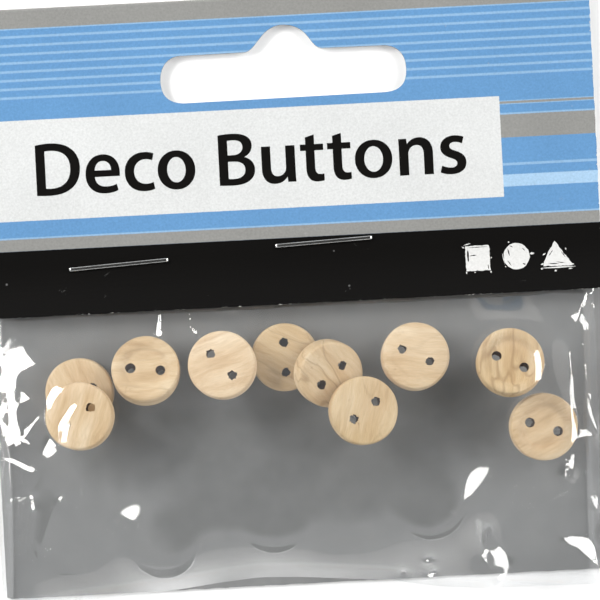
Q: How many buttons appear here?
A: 10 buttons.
